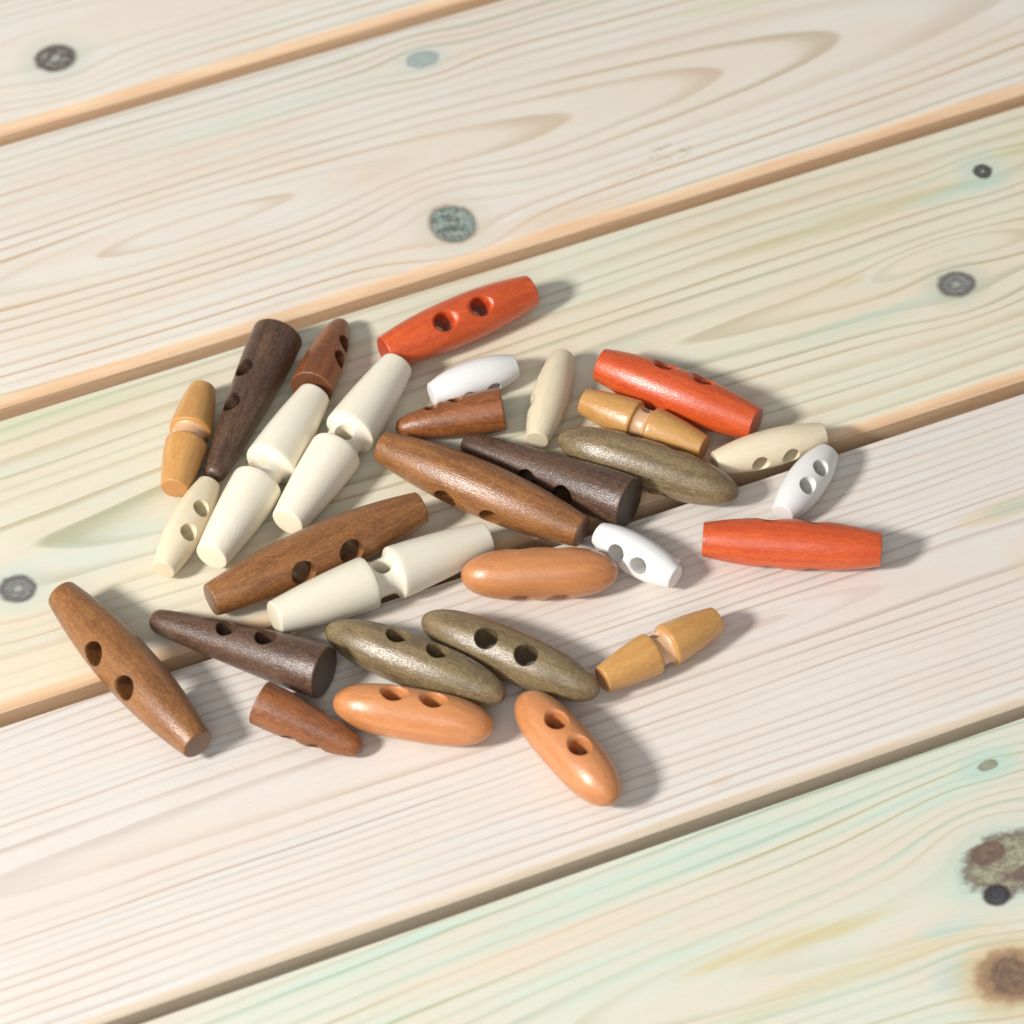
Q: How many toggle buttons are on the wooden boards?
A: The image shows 30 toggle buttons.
